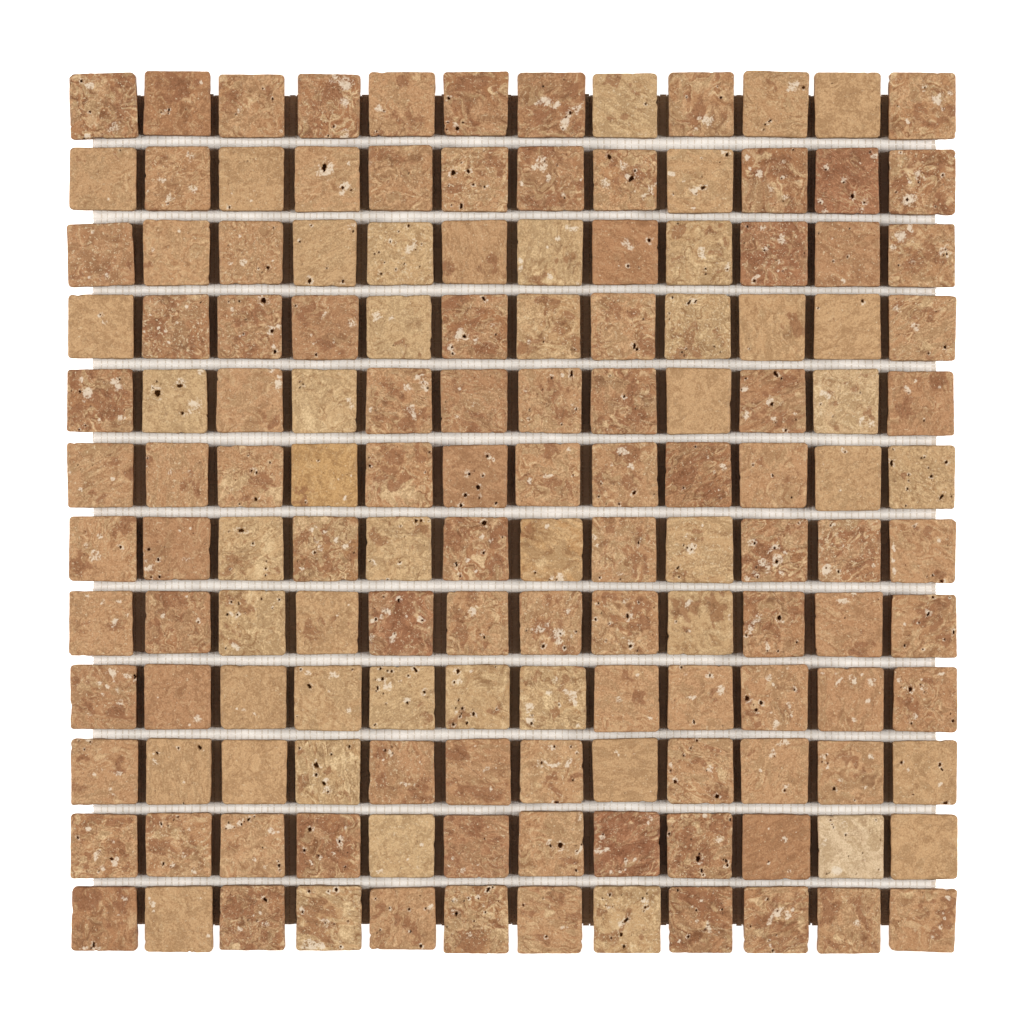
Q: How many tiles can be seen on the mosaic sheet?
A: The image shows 144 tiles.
